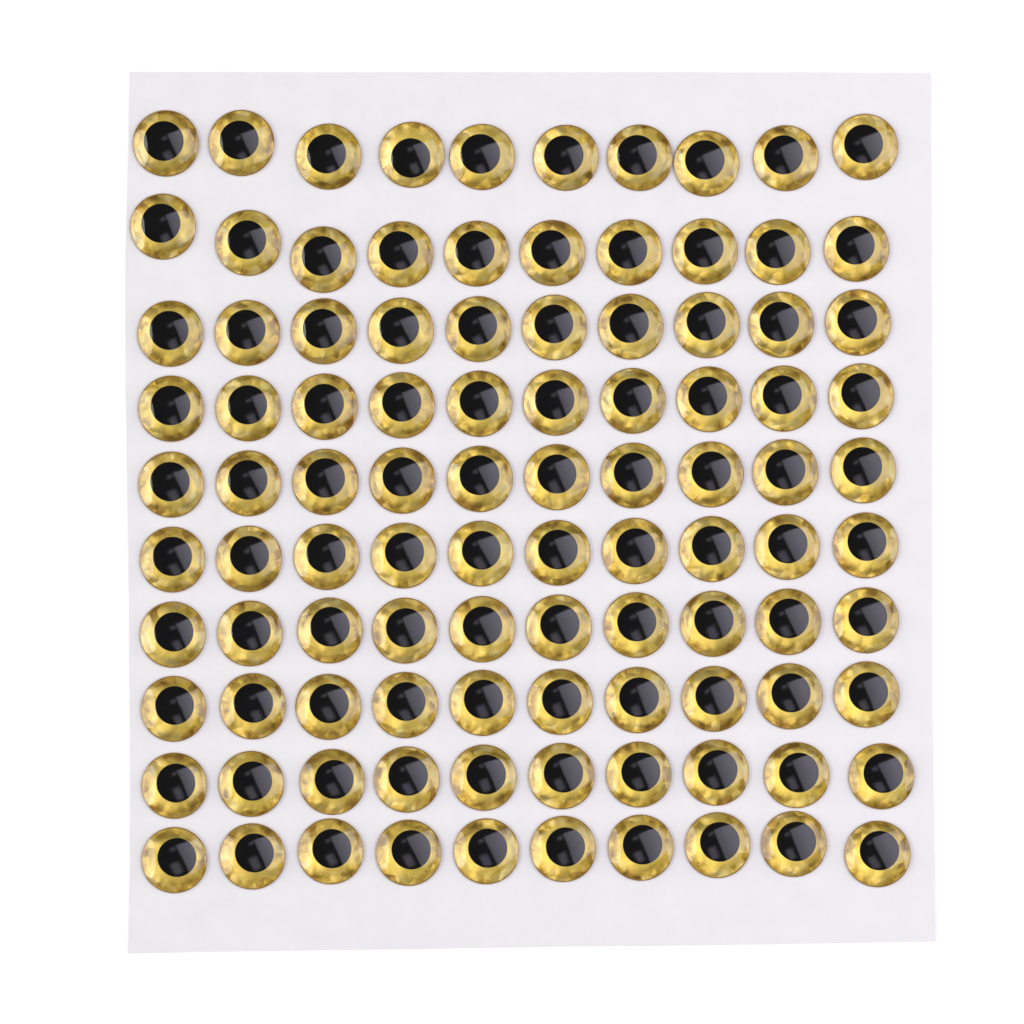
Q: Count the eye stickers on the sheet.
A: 100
